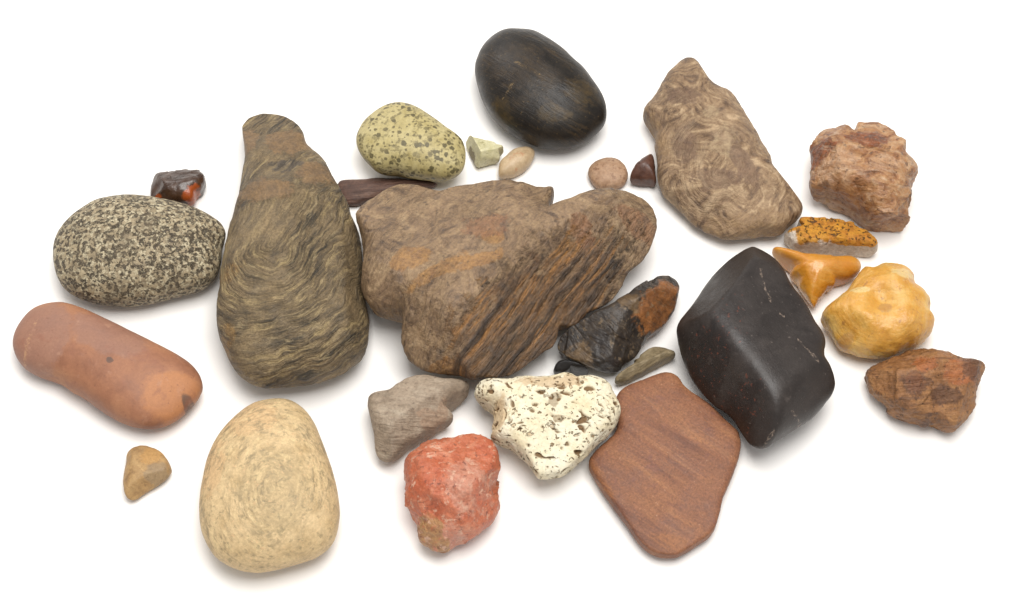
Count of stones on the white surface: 28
